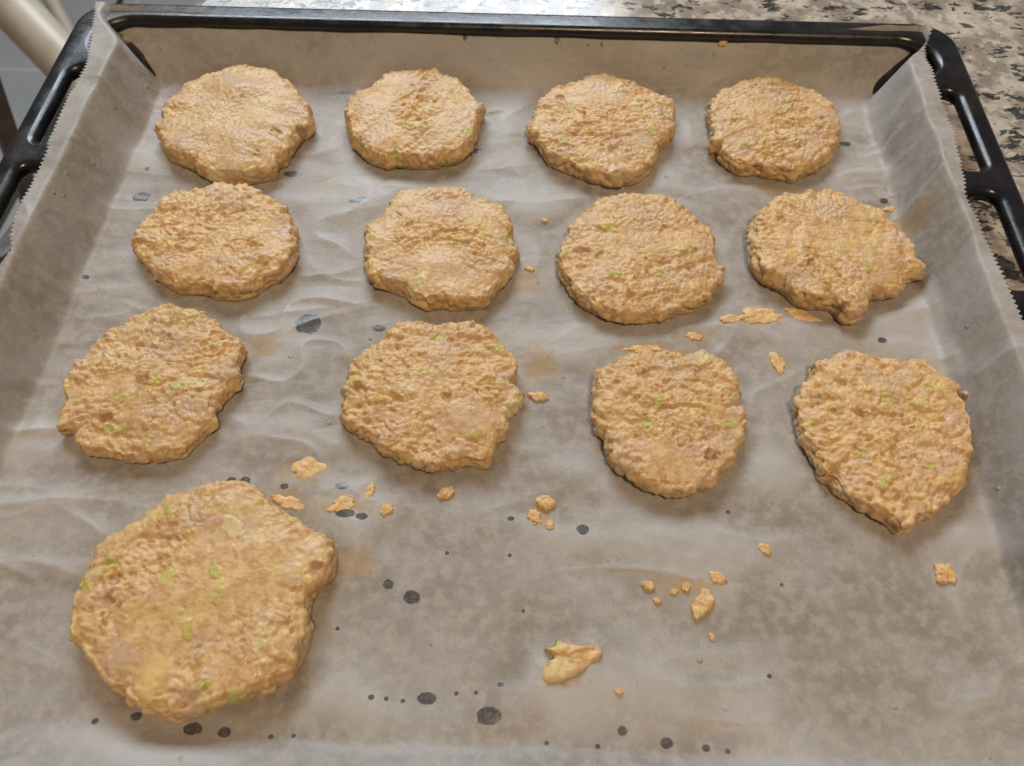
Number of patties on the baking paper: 13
